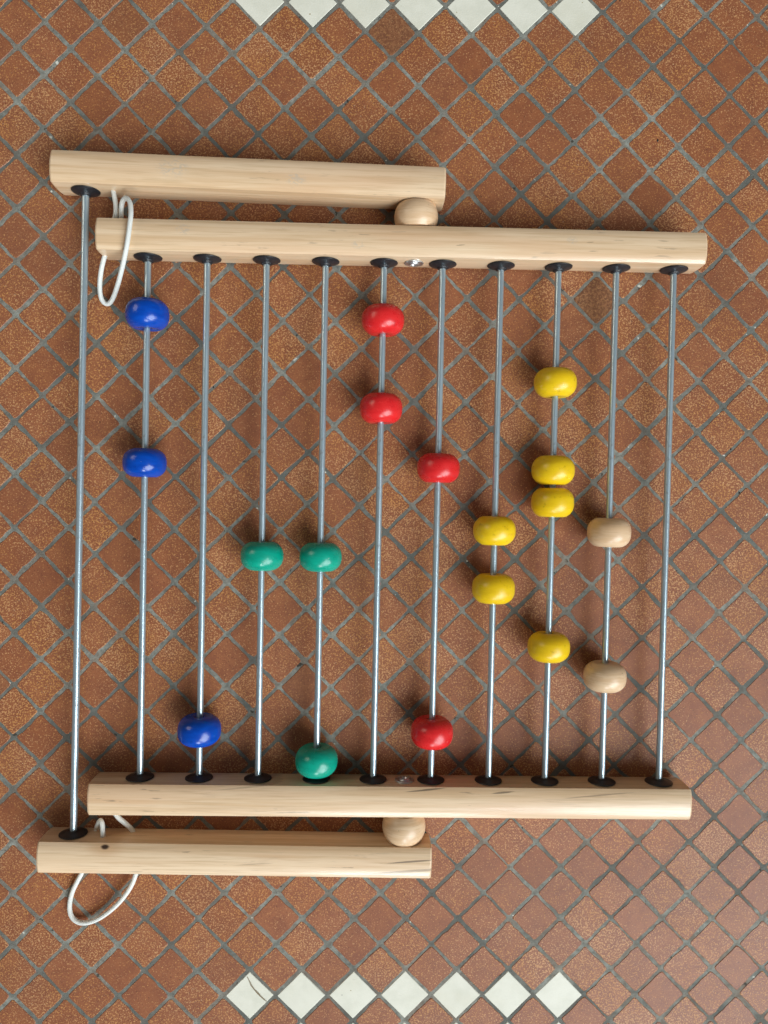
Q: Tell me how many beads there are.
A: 18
